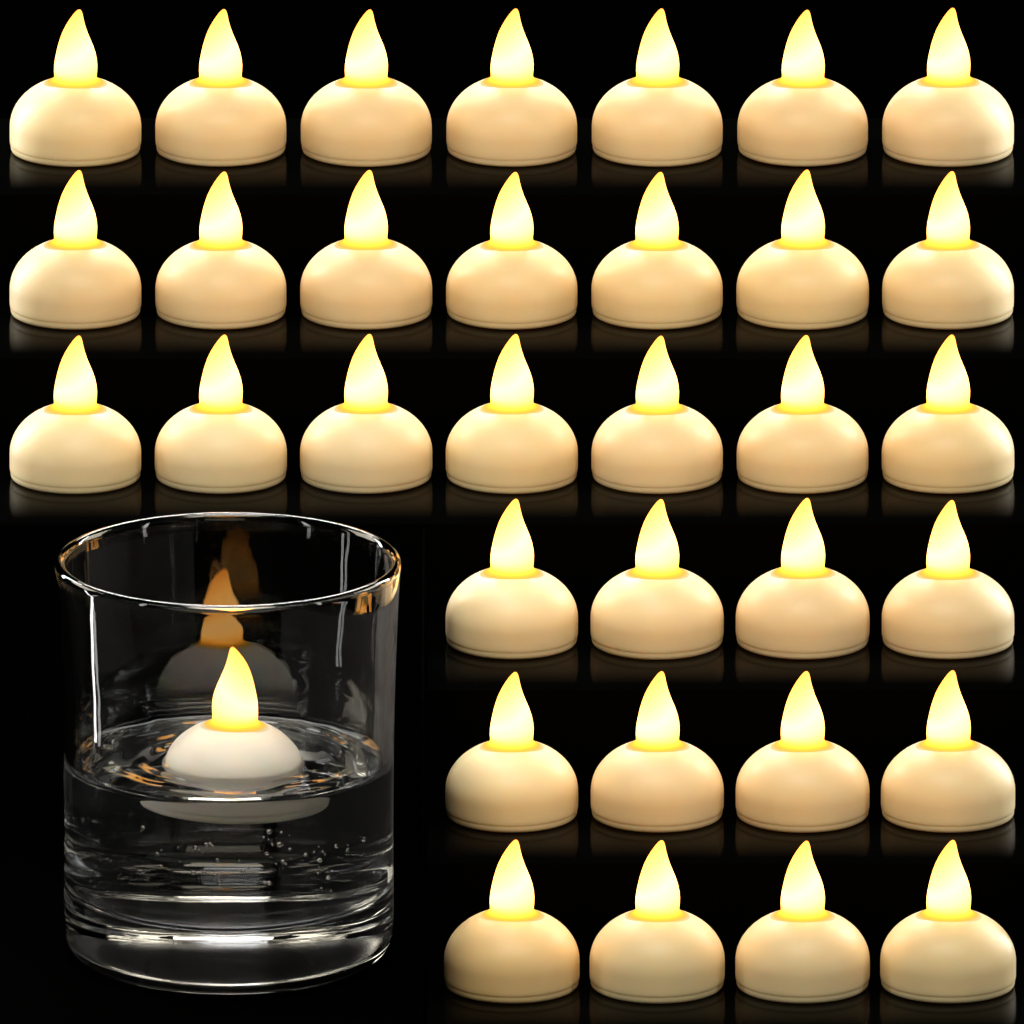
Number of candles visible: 34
